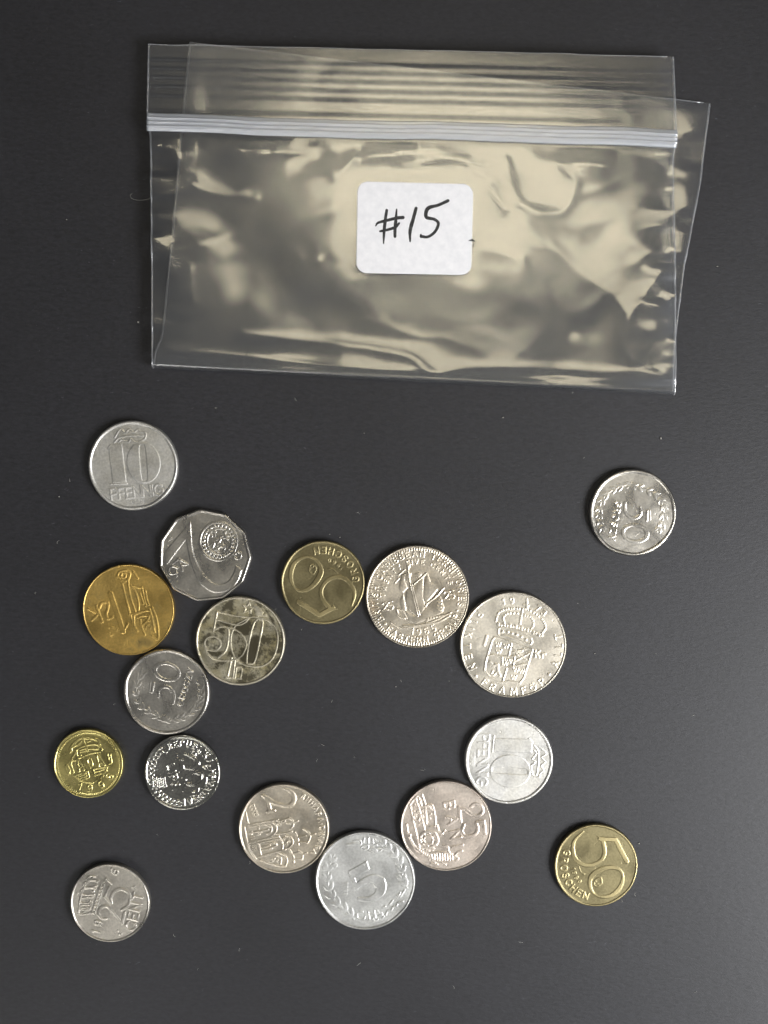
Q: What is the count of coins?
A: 17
